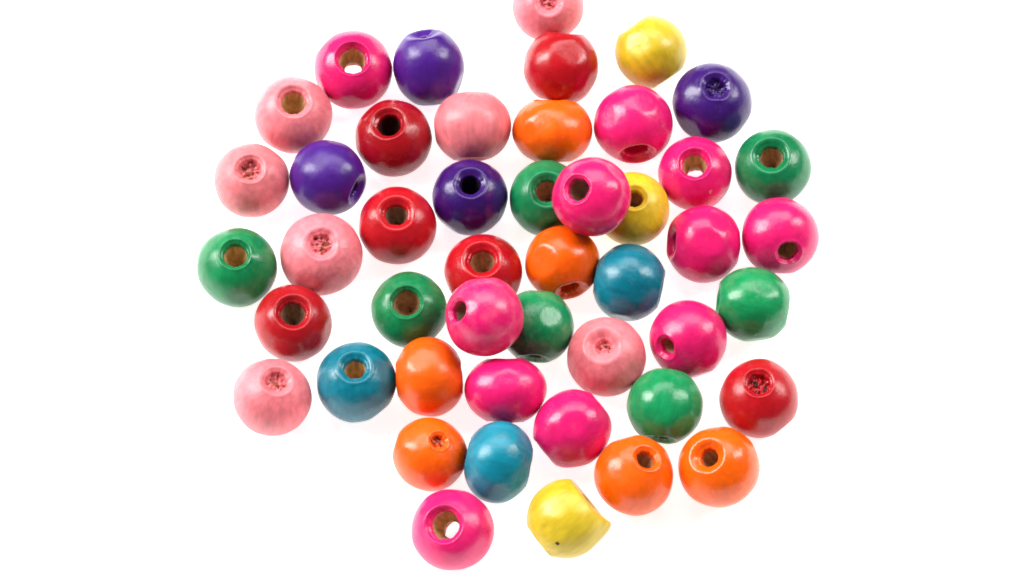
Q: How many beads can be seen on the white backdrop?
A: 47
